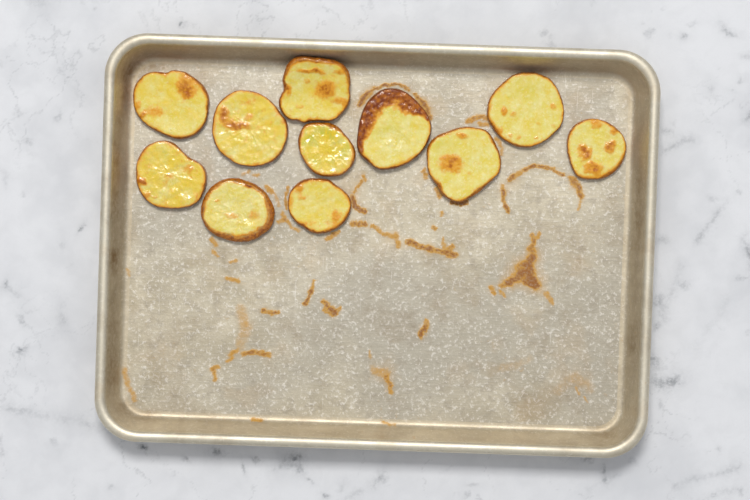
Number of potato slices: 11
